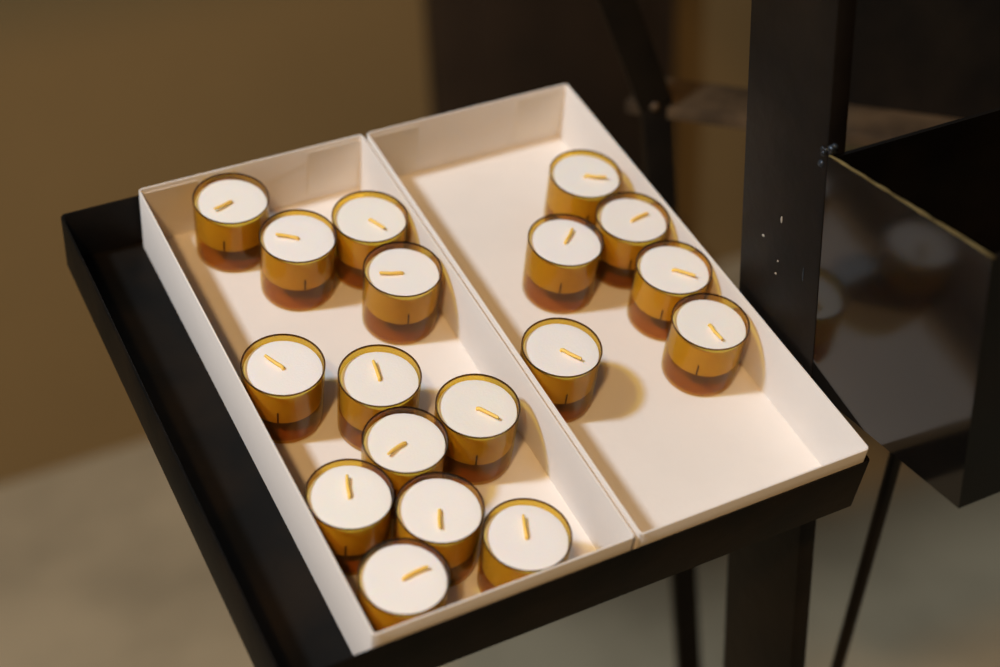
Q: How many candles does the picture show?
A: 18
